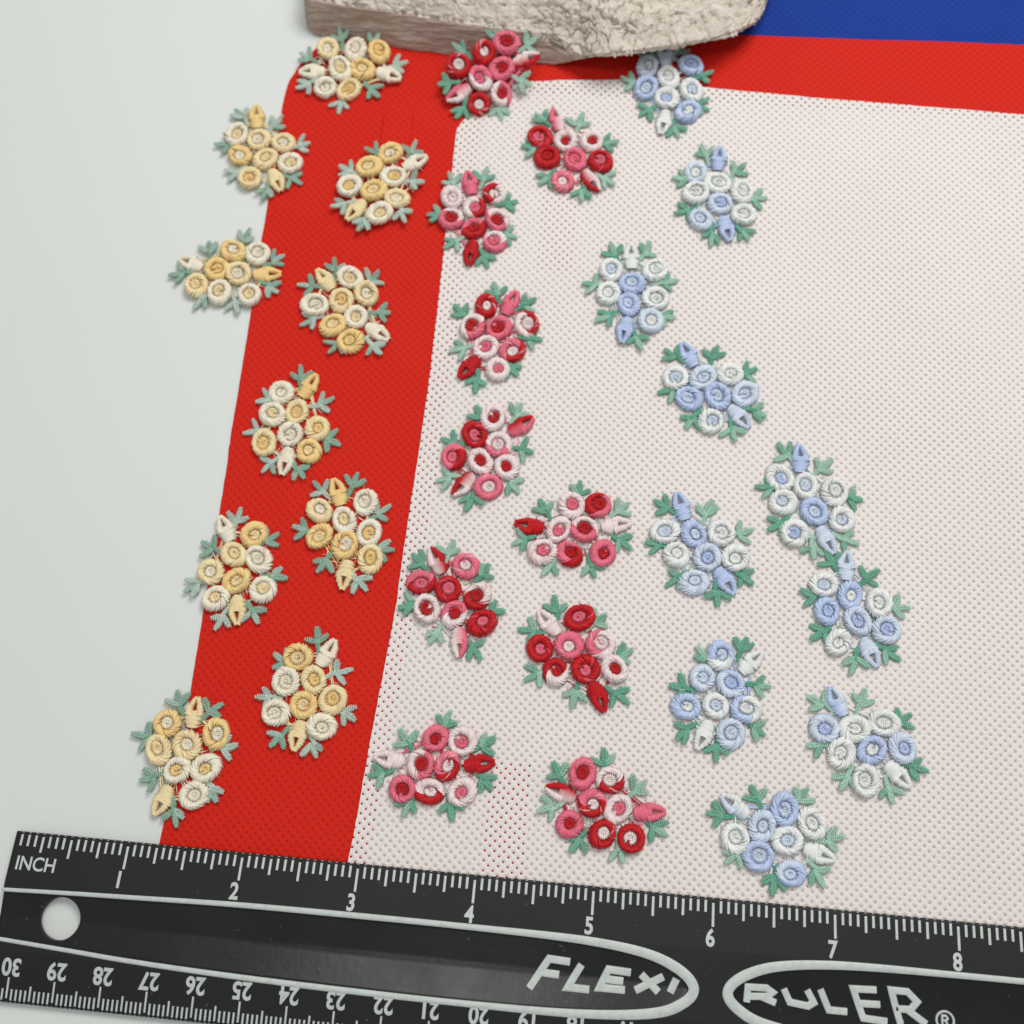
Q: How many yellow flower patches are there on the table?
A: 10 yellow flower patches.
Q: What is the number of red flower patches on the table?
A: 10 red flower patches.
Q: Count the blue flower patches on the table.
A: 10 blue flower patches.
